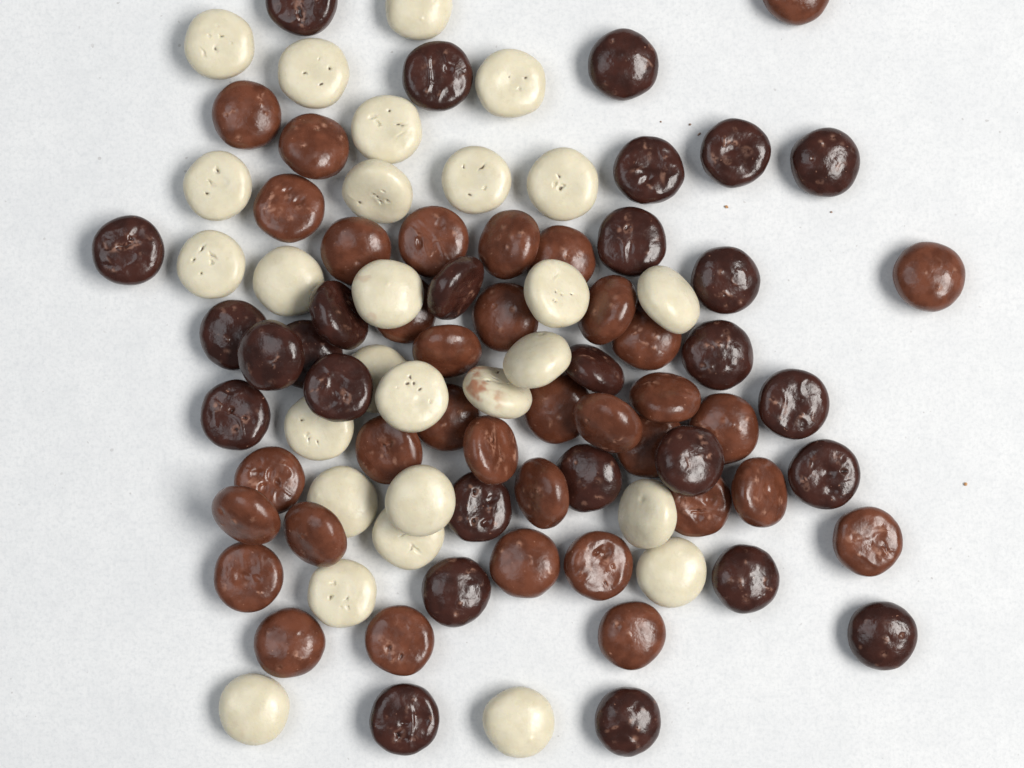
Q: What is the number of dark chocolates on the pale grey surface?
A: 28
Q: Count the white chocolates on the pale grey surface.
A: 27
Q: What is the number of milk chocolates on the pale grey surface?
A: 35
